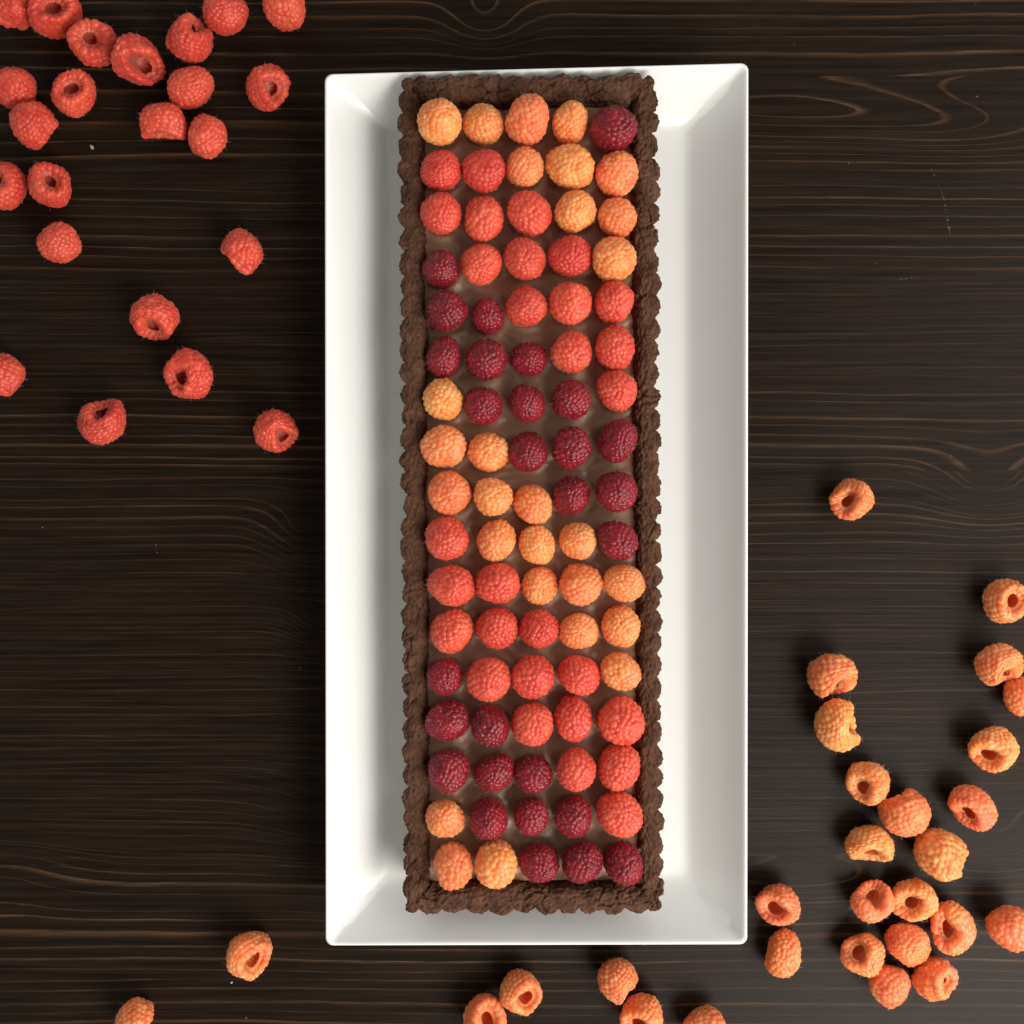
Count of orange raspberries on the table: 57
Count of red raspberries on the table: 52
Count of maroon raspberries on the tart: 28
